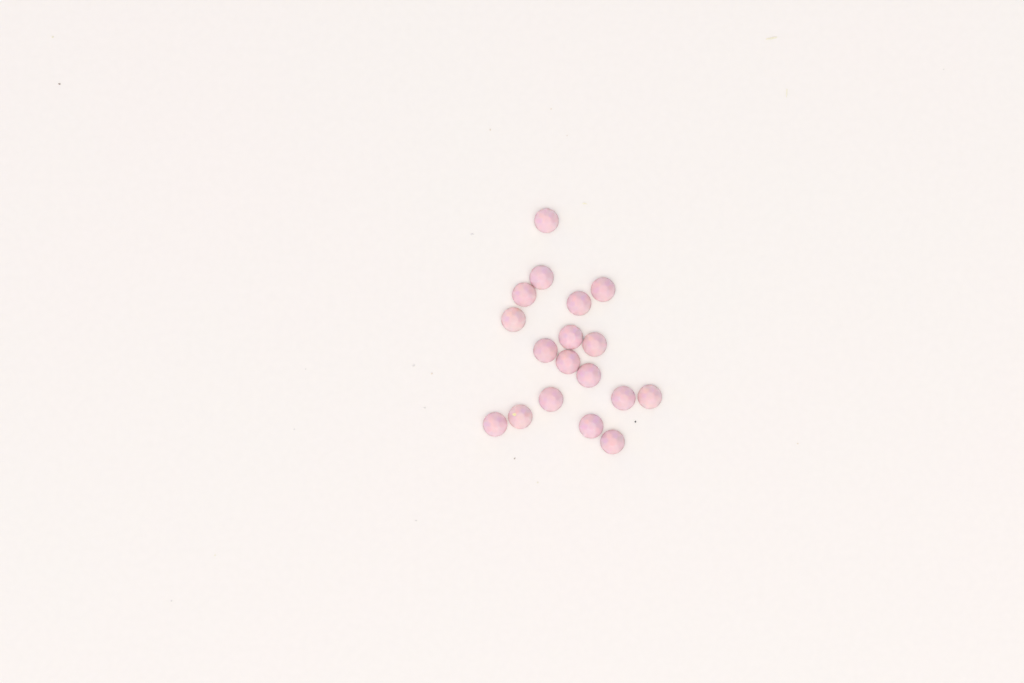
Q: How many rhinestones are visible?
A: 18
